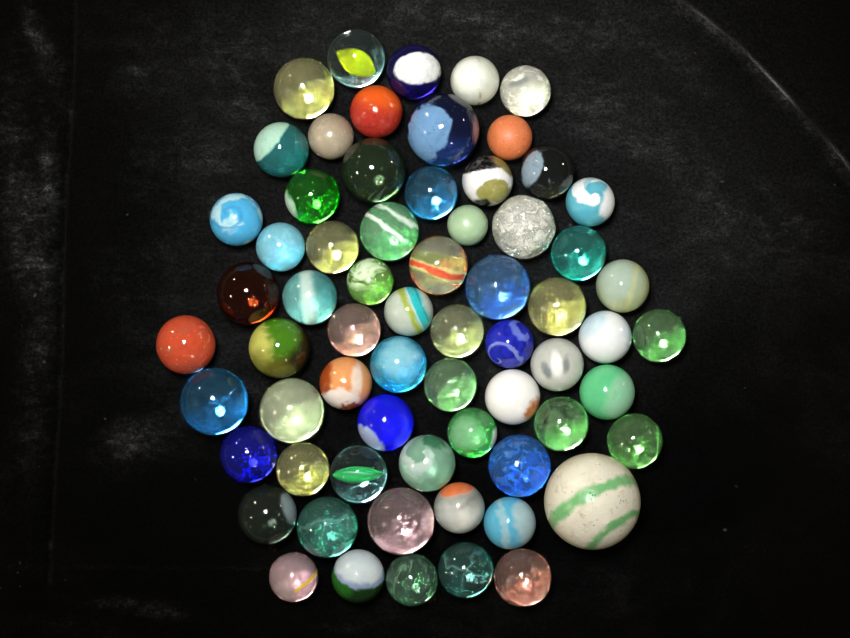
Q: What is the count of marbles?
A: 66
